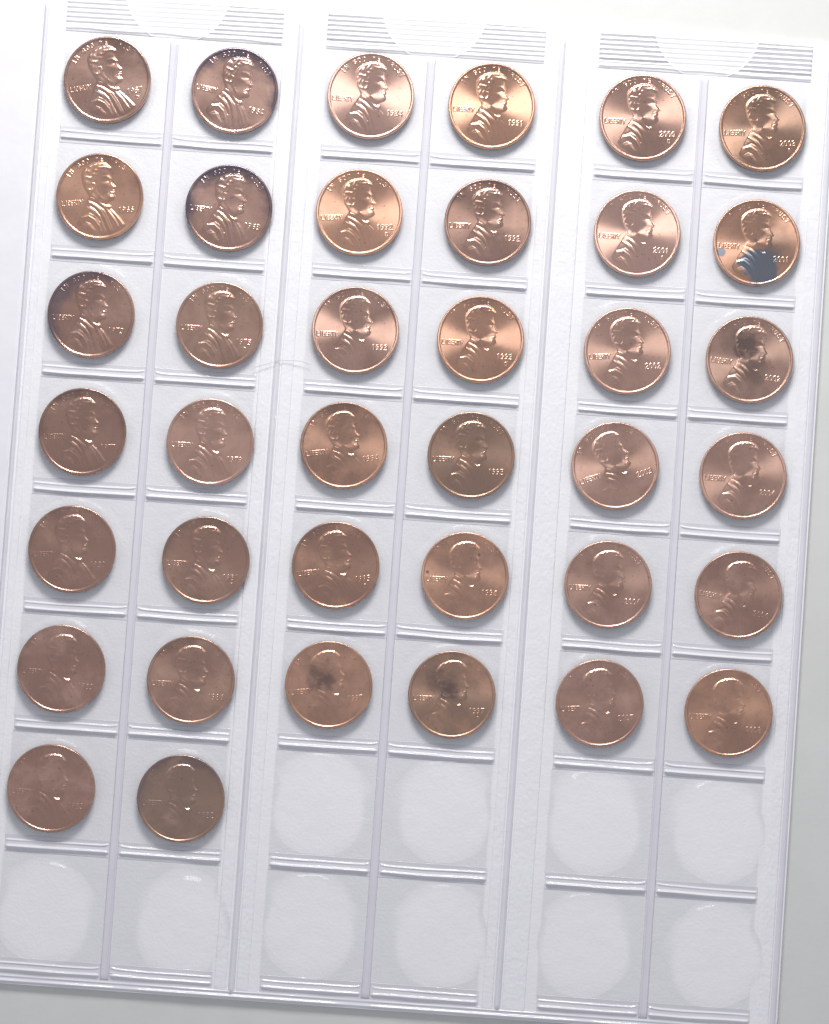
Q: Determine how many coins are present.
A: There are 38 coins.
